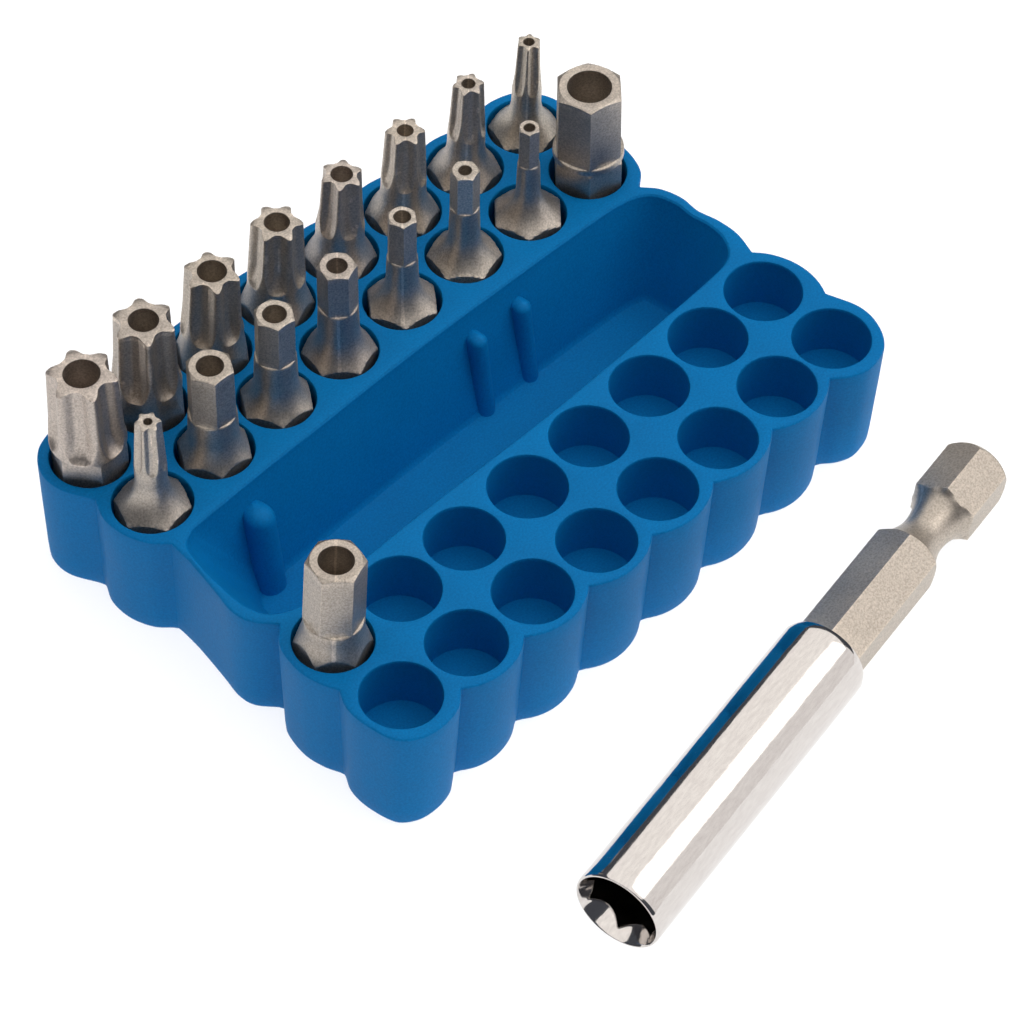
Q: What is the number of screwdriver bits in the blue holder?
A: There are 17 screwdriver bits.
